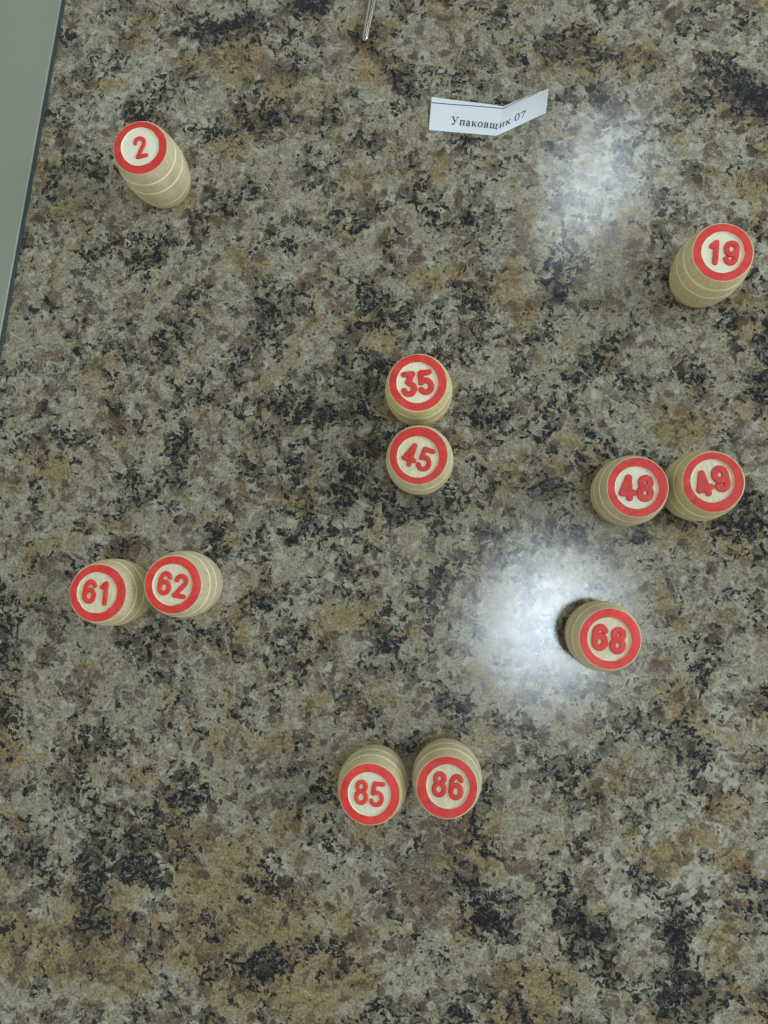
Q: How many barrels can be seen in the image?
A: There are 11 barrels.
